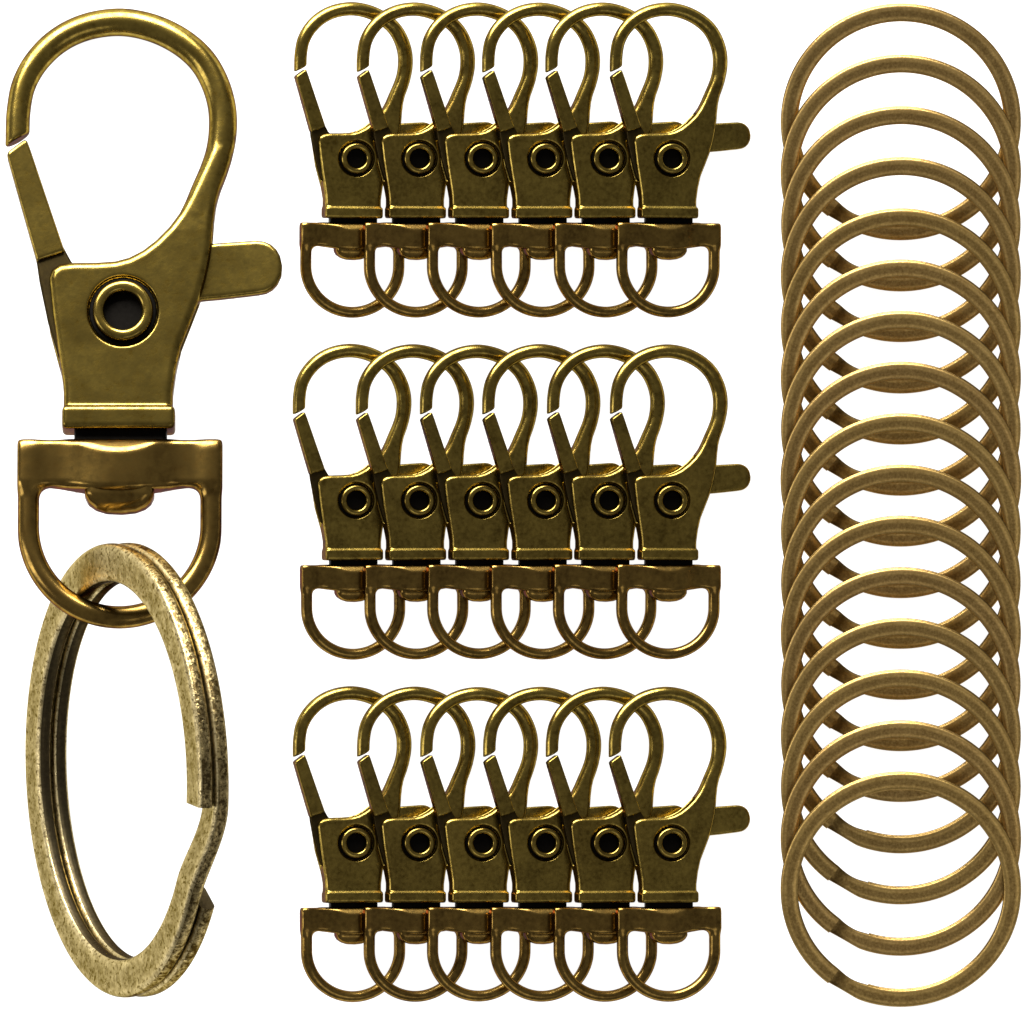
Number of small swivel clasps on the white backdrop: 18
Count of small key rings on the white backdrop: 16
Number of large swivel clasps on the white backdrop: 1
